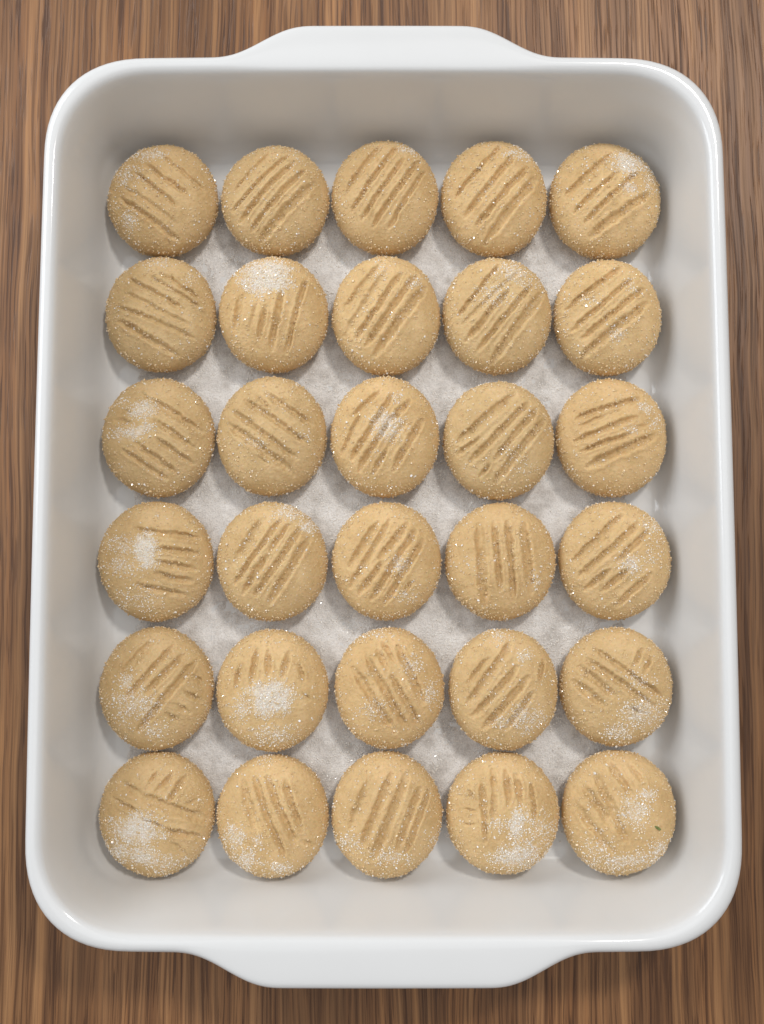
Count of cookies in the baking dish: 30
